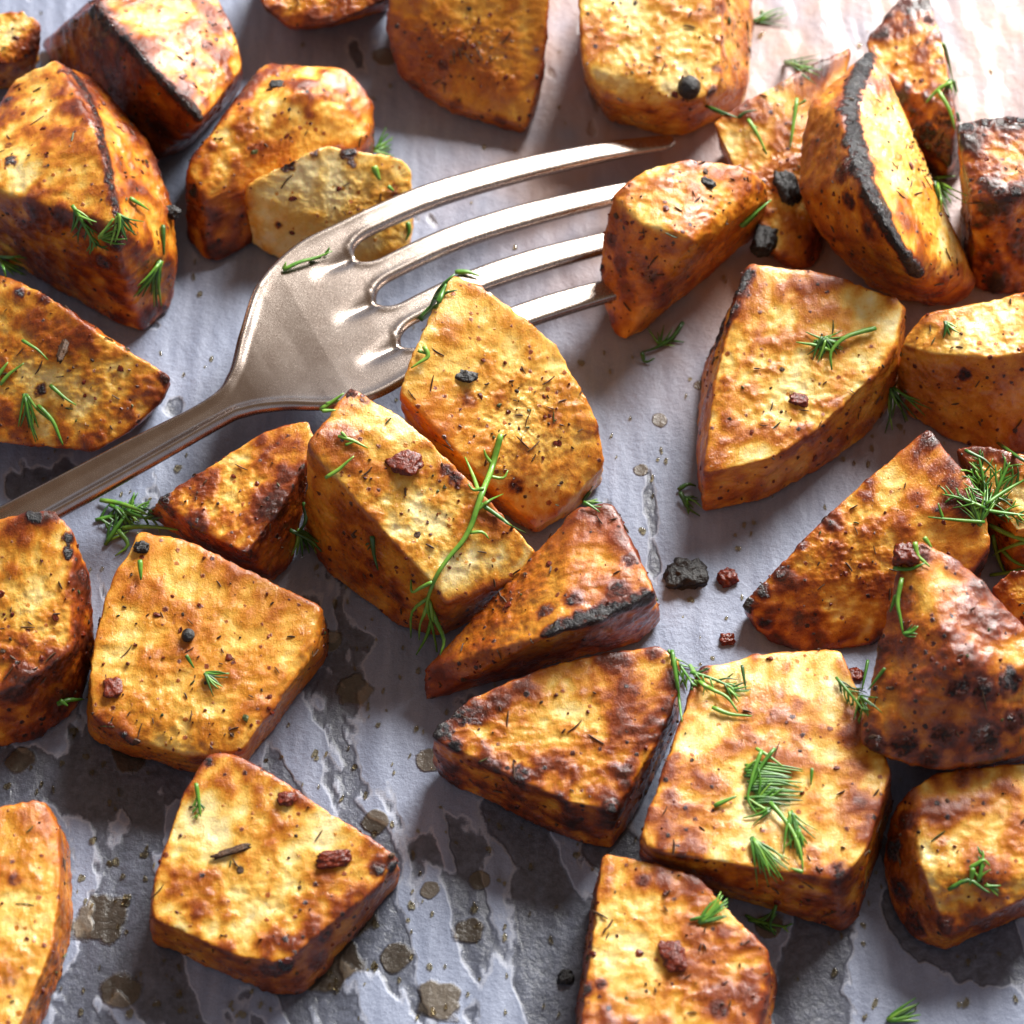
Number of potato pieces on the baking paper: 32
